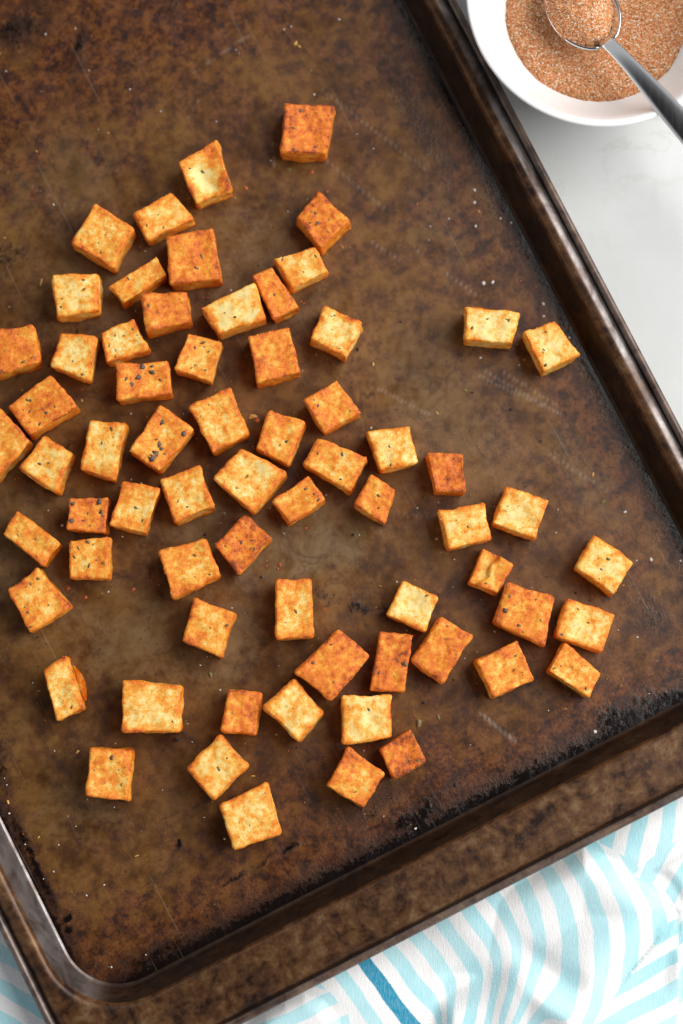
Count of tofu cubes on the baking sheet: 67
